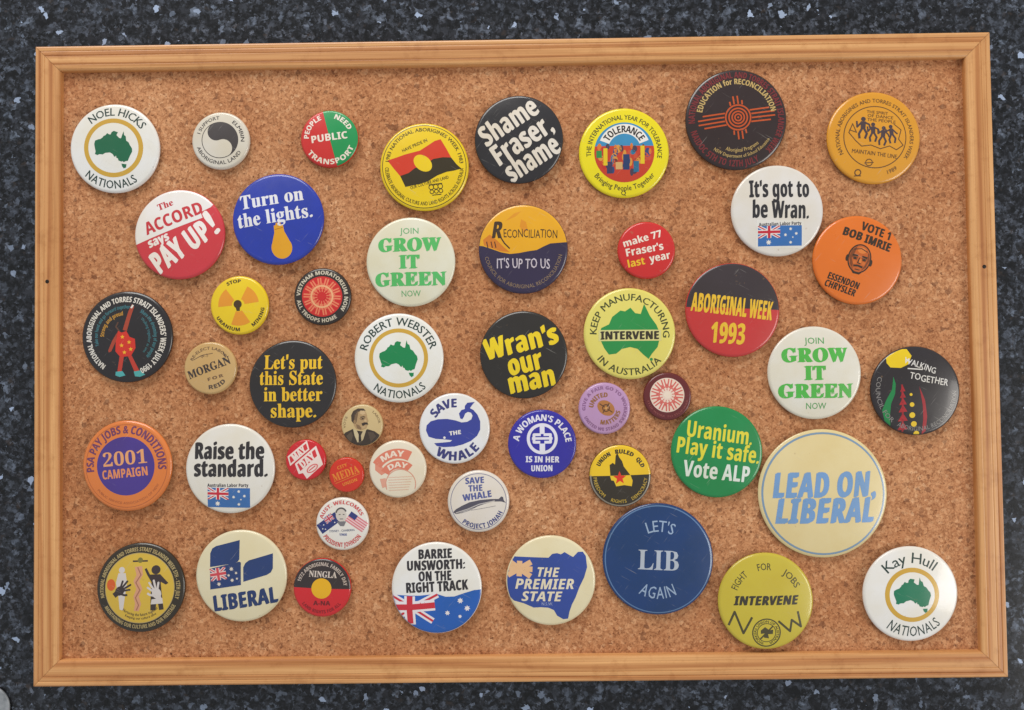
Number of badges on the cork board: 49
